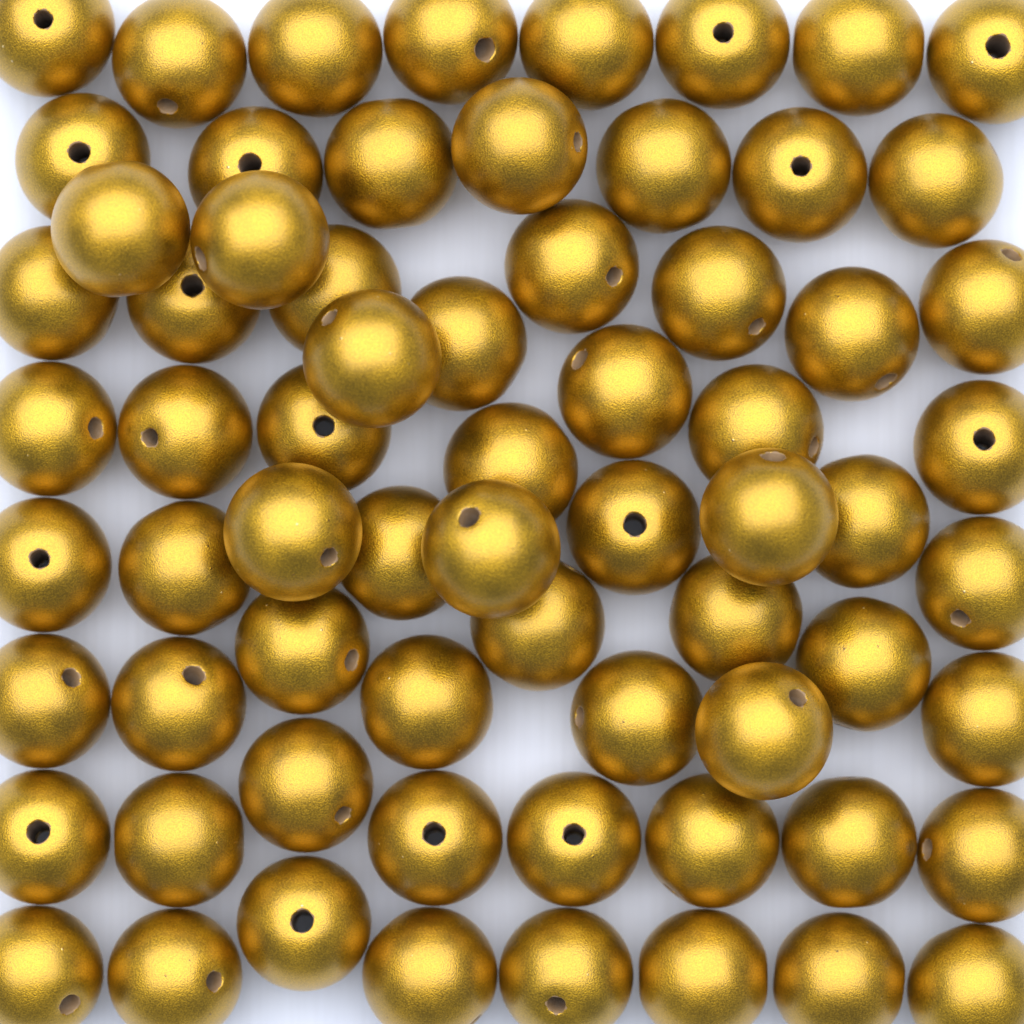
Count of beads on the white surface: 68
